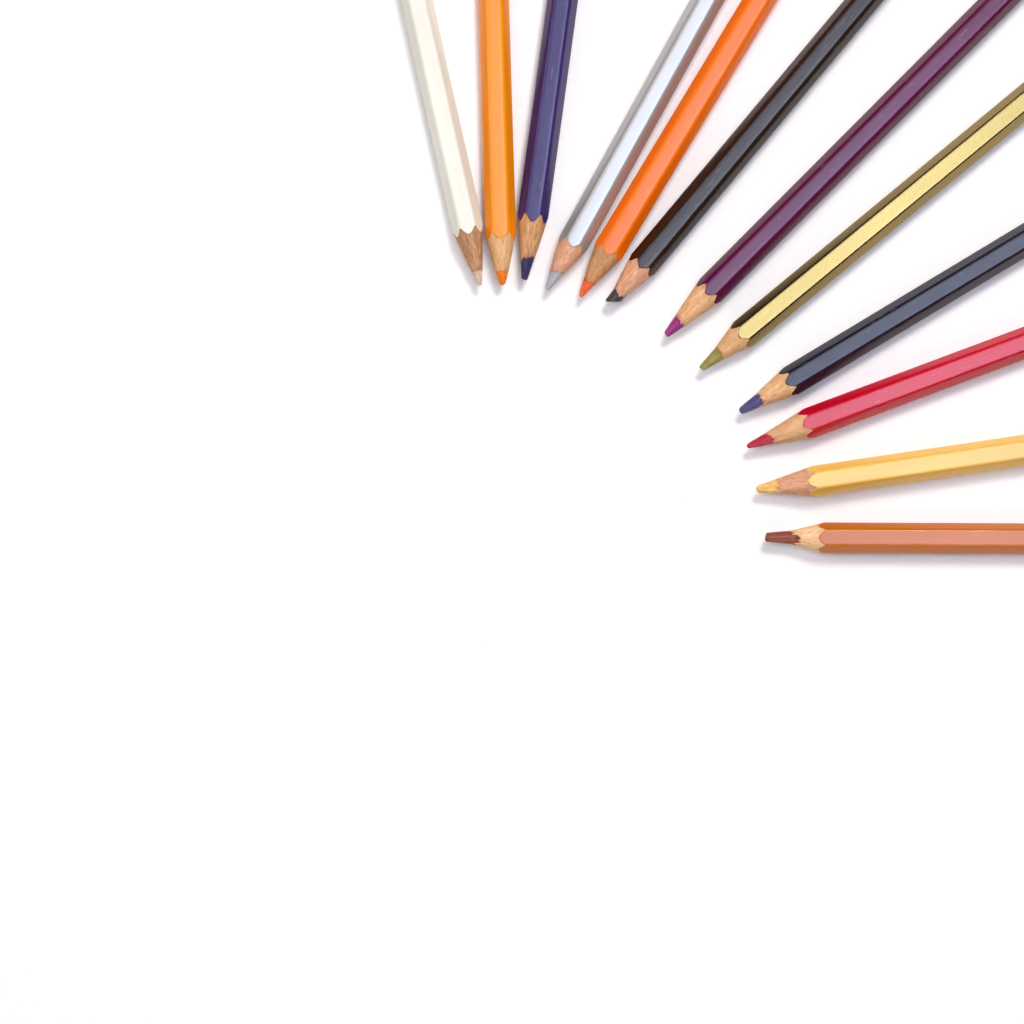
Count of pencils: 12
